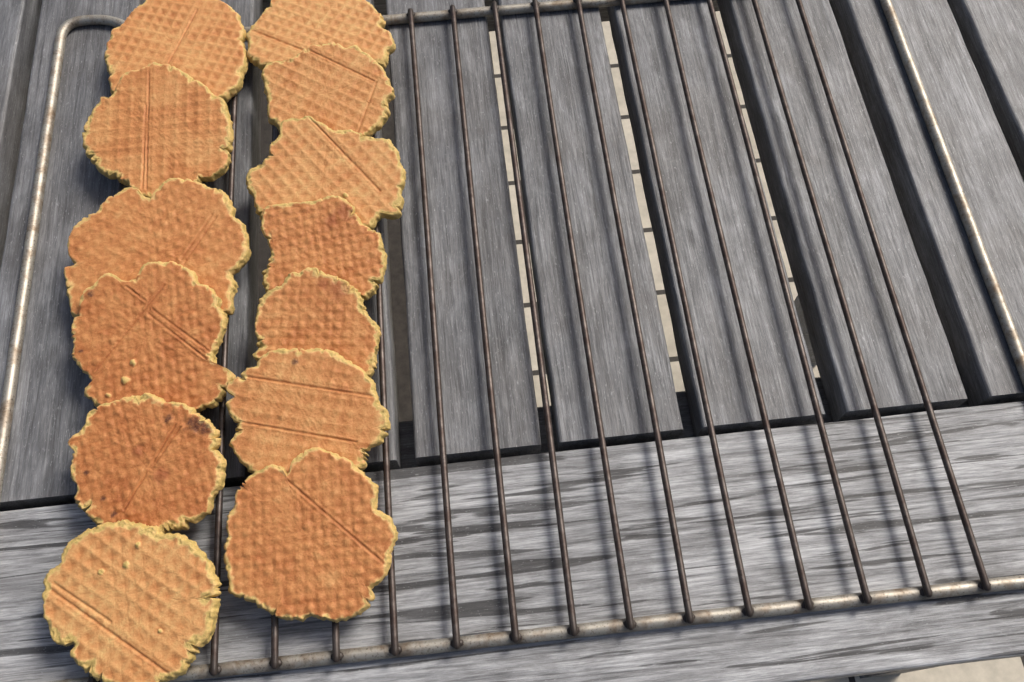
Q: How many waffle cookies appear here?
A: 13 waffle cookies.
